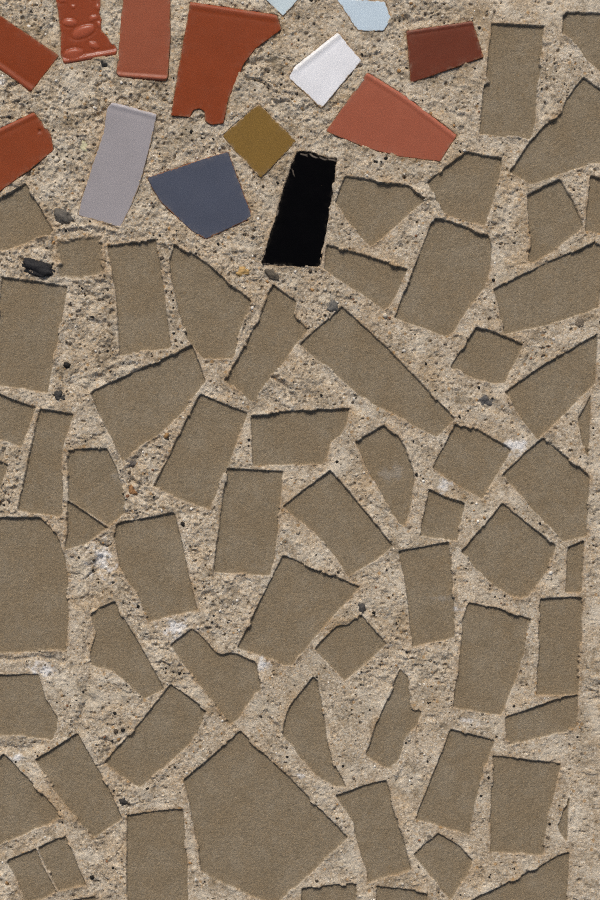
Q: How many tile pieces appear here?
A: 14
